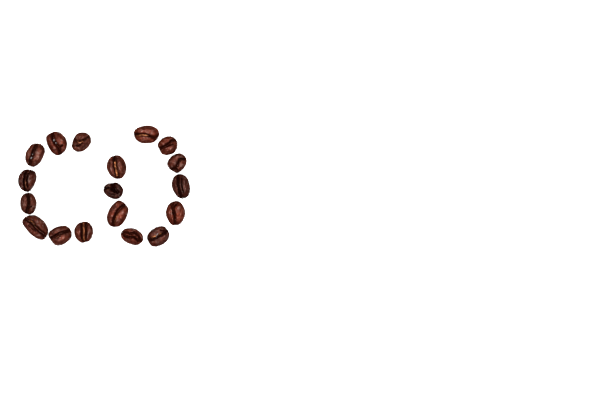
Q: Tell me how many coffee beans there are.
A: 18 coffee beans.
